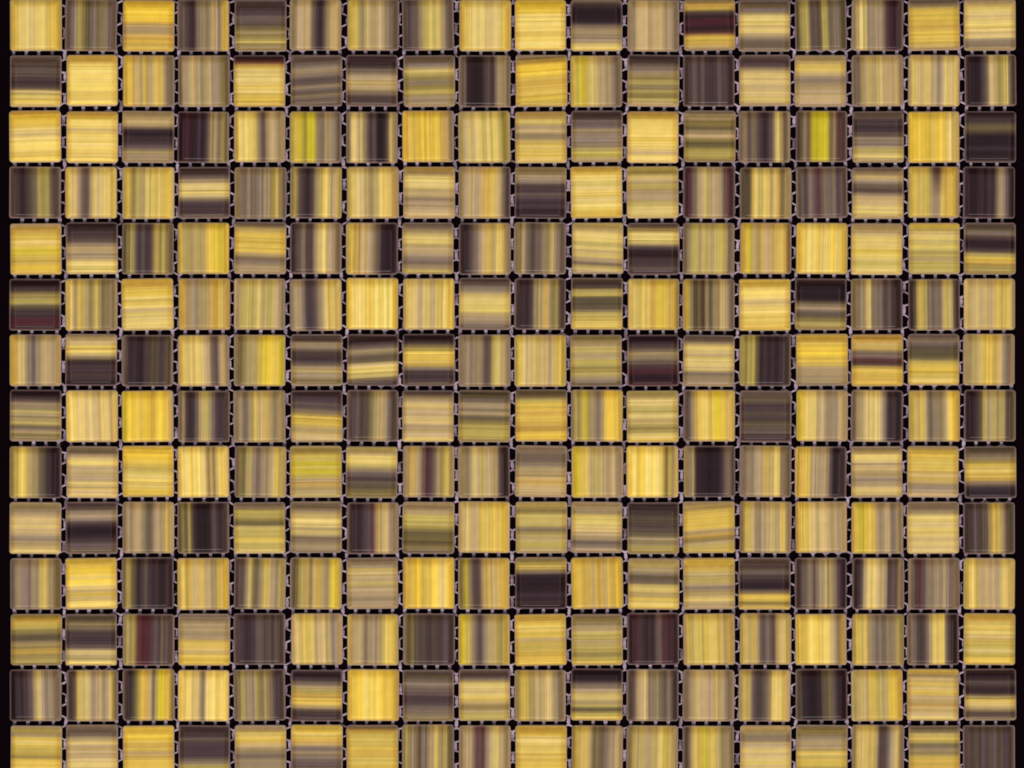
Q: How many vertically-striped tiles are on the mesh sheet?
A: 140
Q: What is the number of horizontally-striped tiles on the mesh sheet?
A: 112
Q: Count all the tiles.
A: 252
